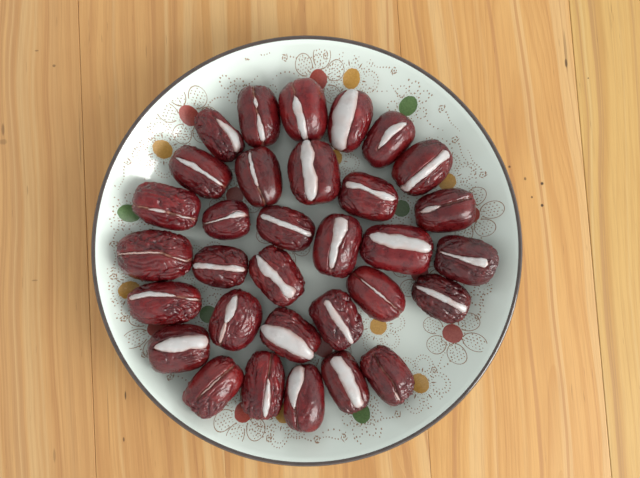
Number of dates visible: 32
